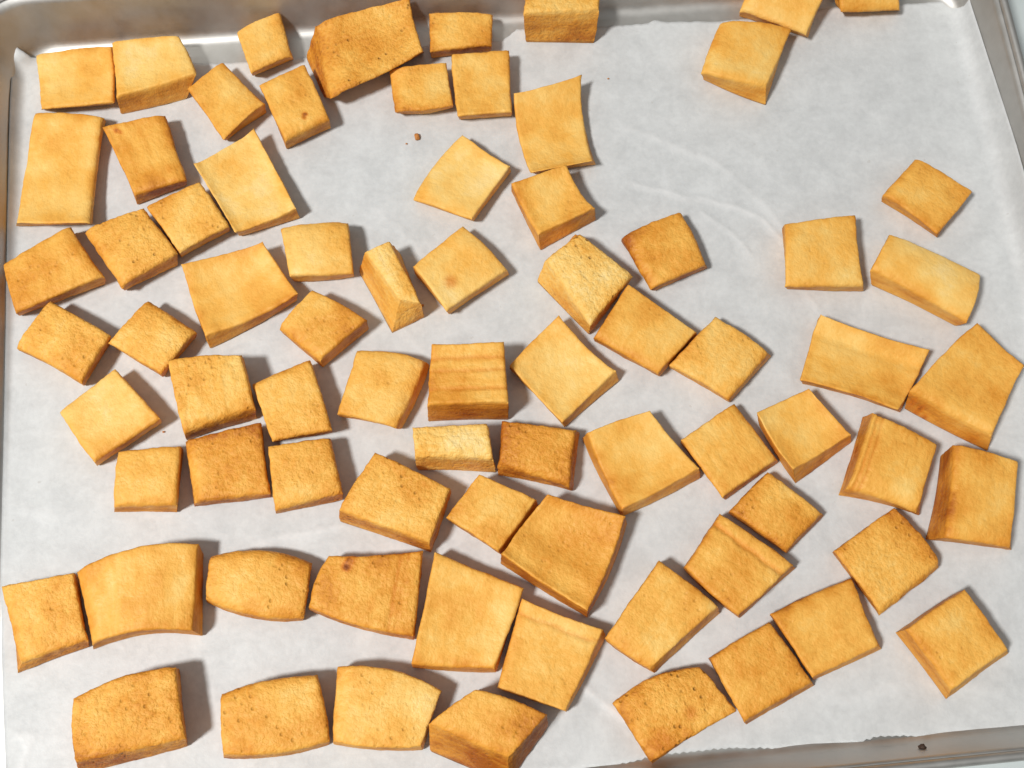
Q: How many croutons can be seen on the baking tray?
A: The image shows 75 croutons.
